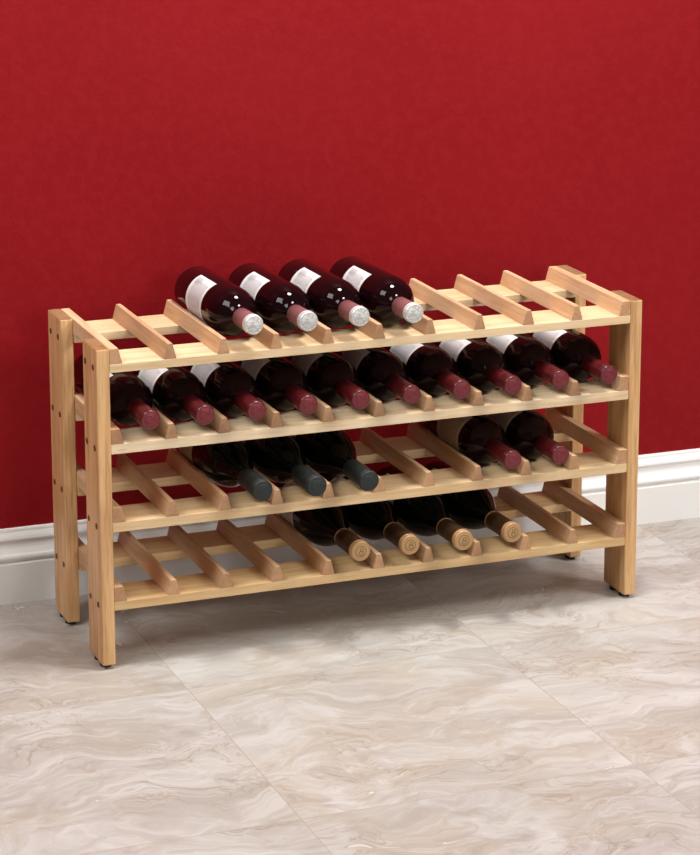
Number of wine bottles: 23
